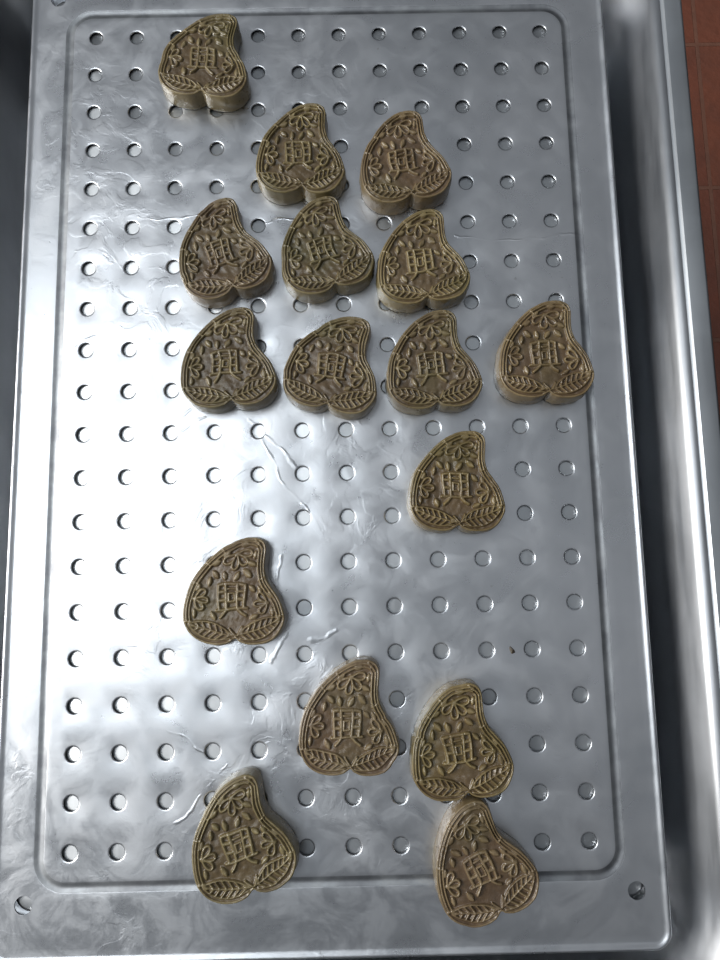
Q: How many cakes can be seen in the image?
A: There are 16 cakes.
